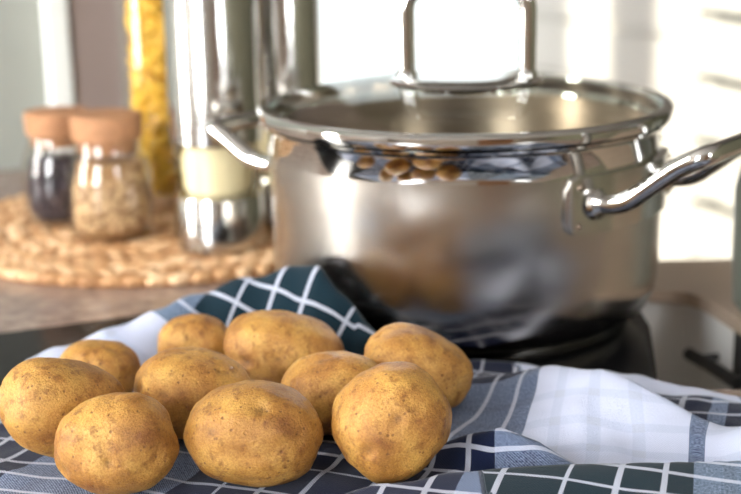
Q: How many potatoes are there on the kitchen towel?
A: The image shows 10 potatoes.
